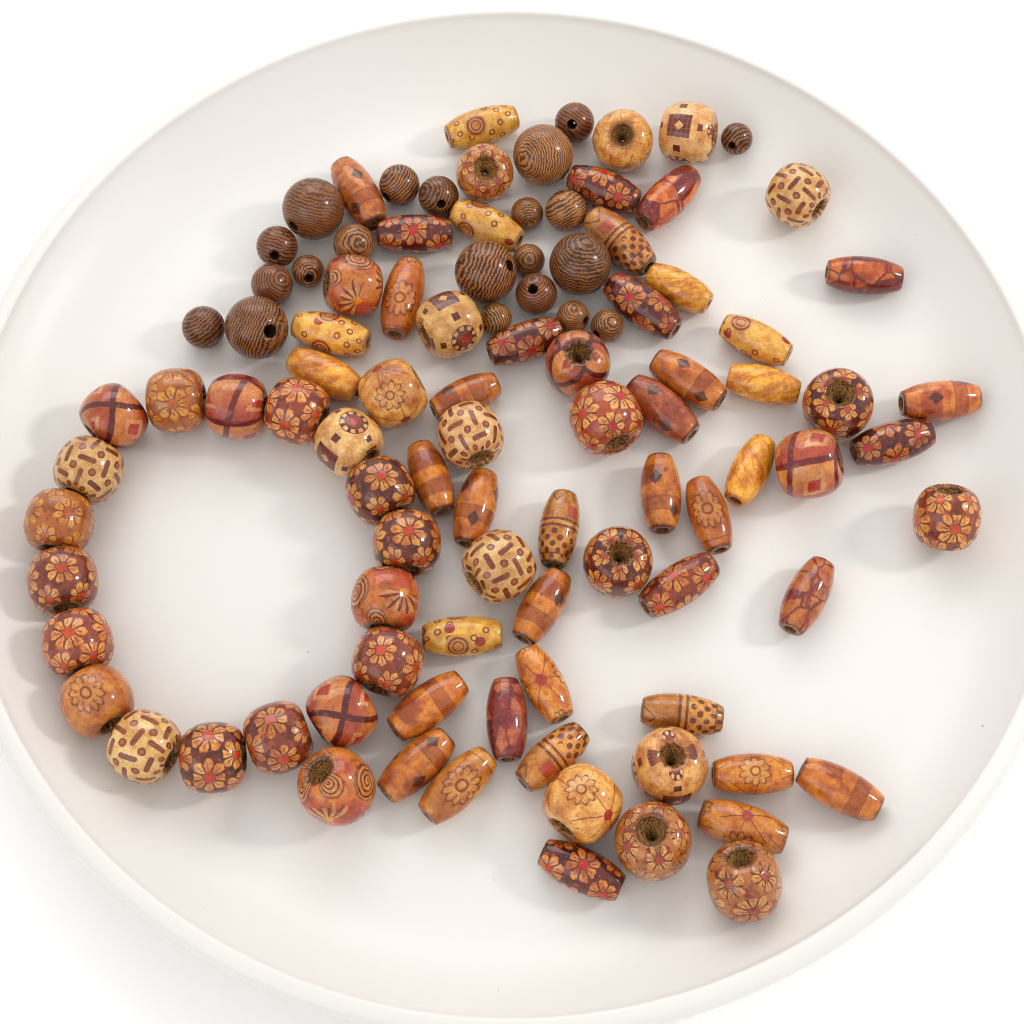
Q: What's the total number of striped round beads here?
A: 21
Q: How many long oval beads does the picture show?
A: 42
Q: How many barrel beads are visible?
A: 38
